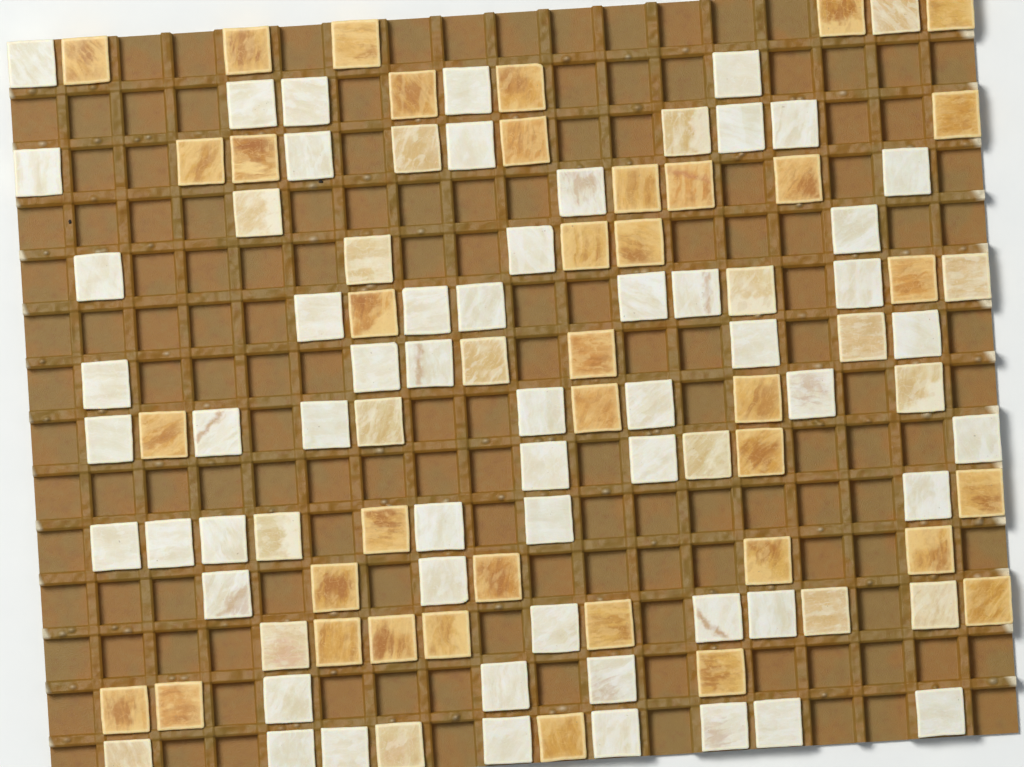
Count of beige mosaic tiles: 18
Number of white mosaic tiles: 56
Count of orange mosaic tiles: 38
